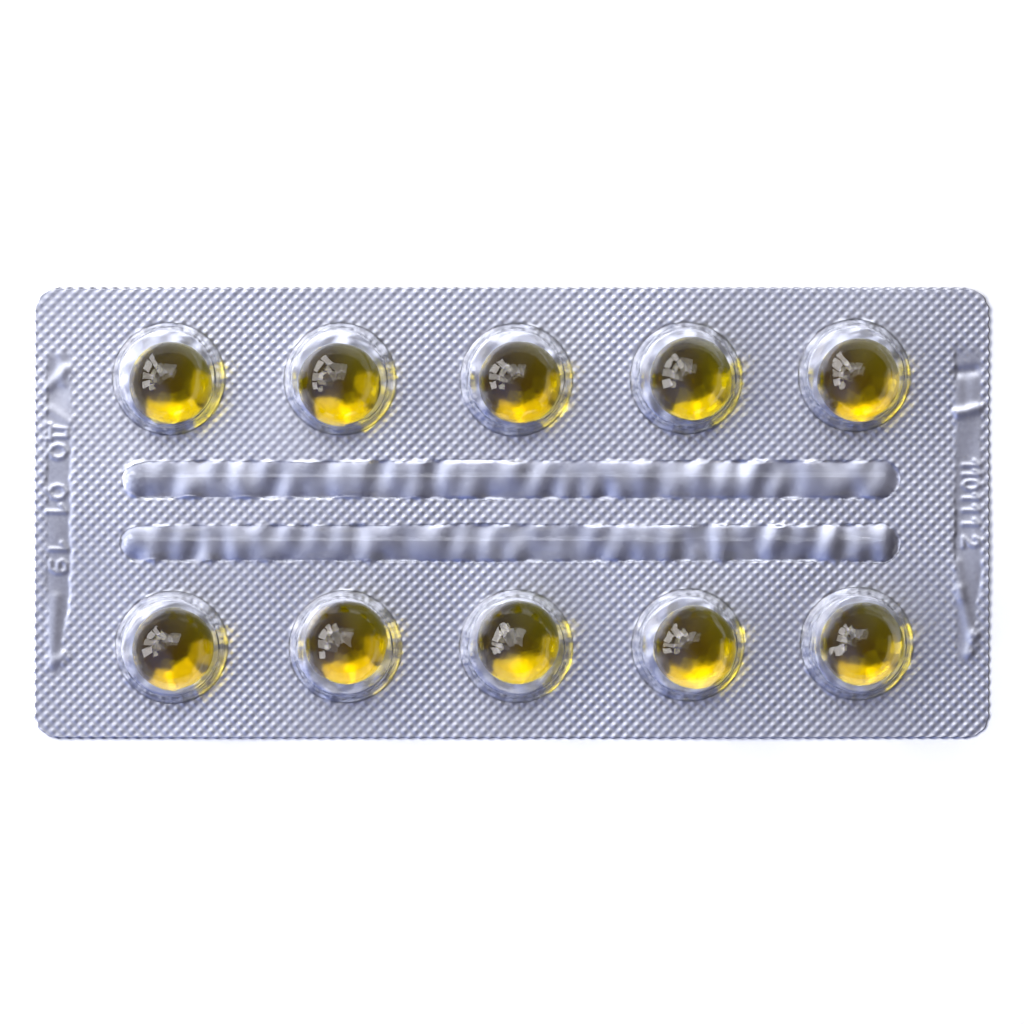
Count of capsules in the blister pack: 10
